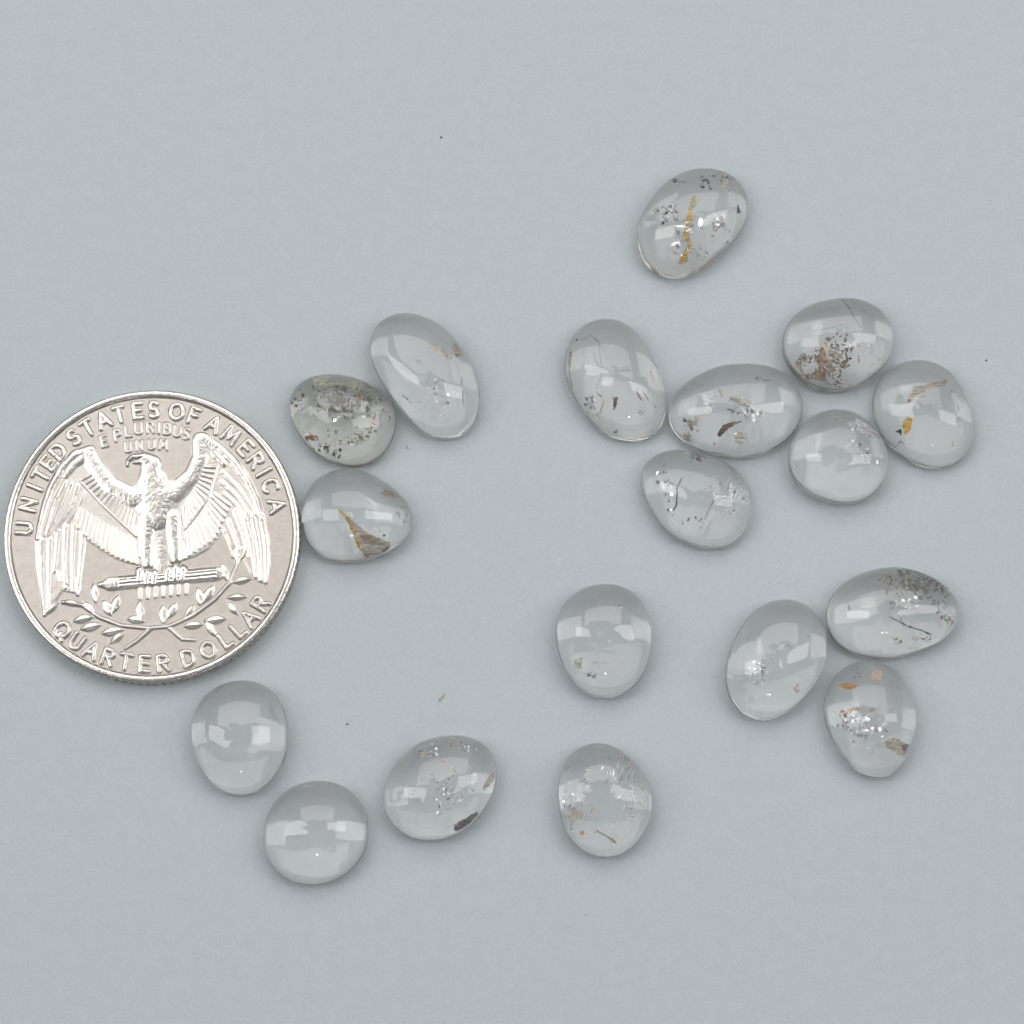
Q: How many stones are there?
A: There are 18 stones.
